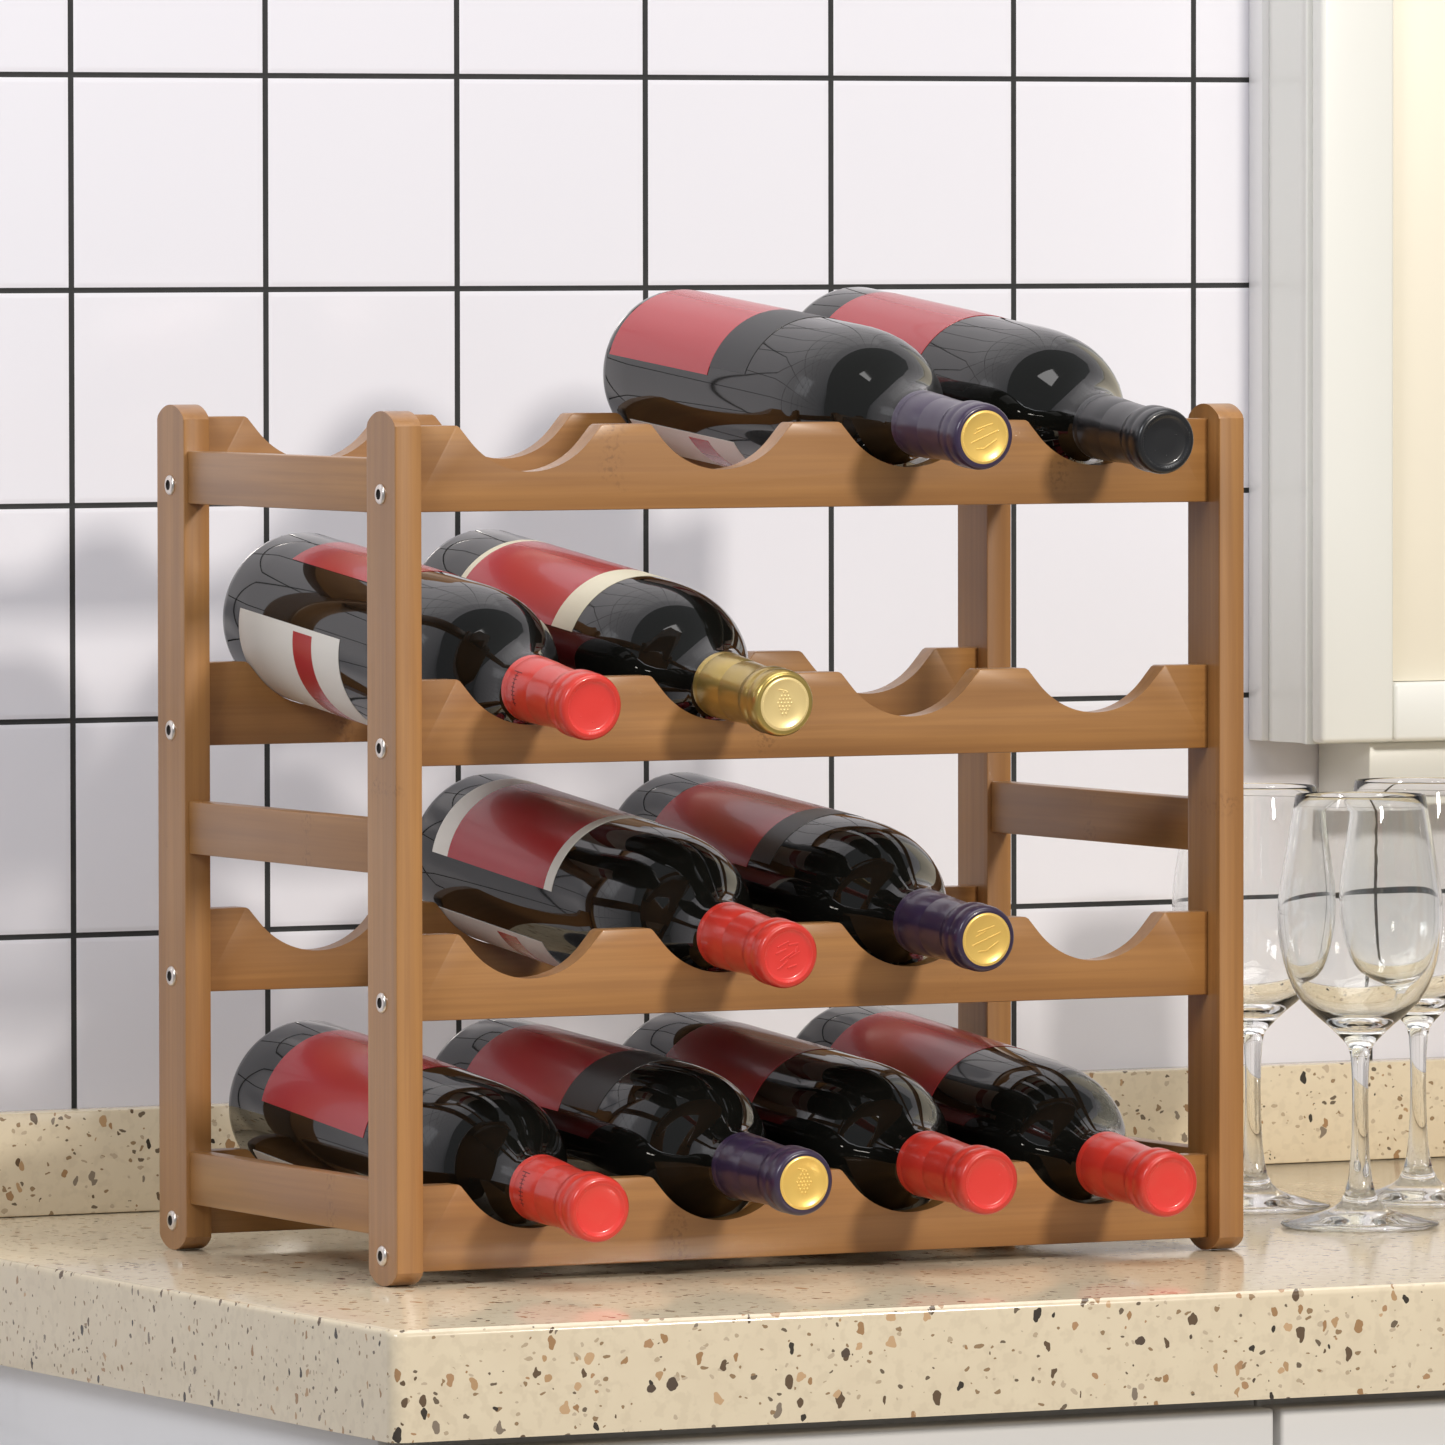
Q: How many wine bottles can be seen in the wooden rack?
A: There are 10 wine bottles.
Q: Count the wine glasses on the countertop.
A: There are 3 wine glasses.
